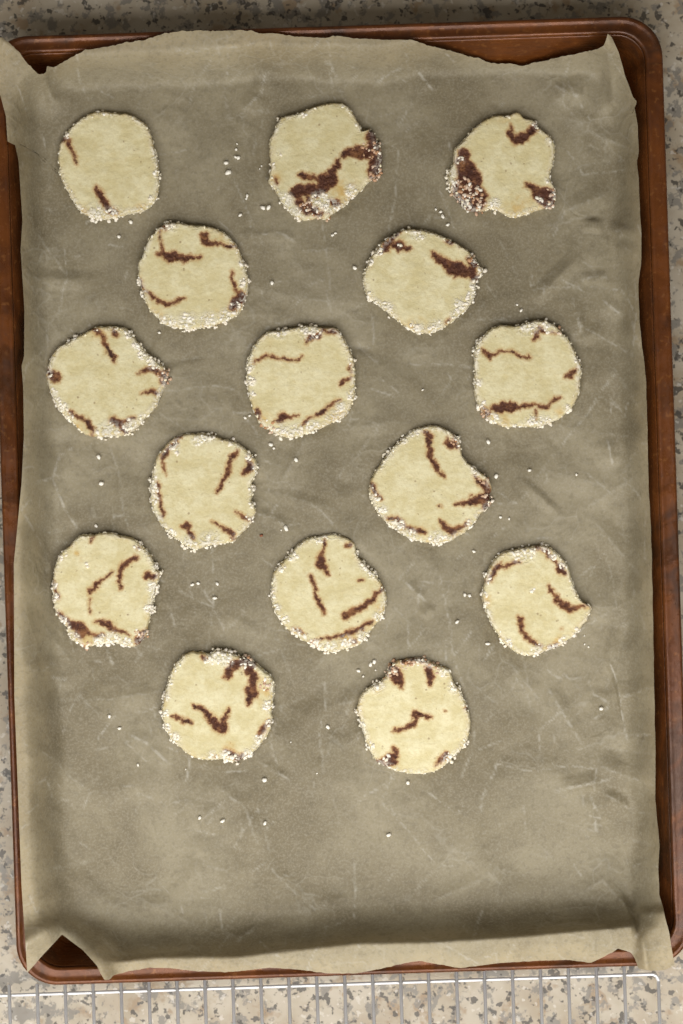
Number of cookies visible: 15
